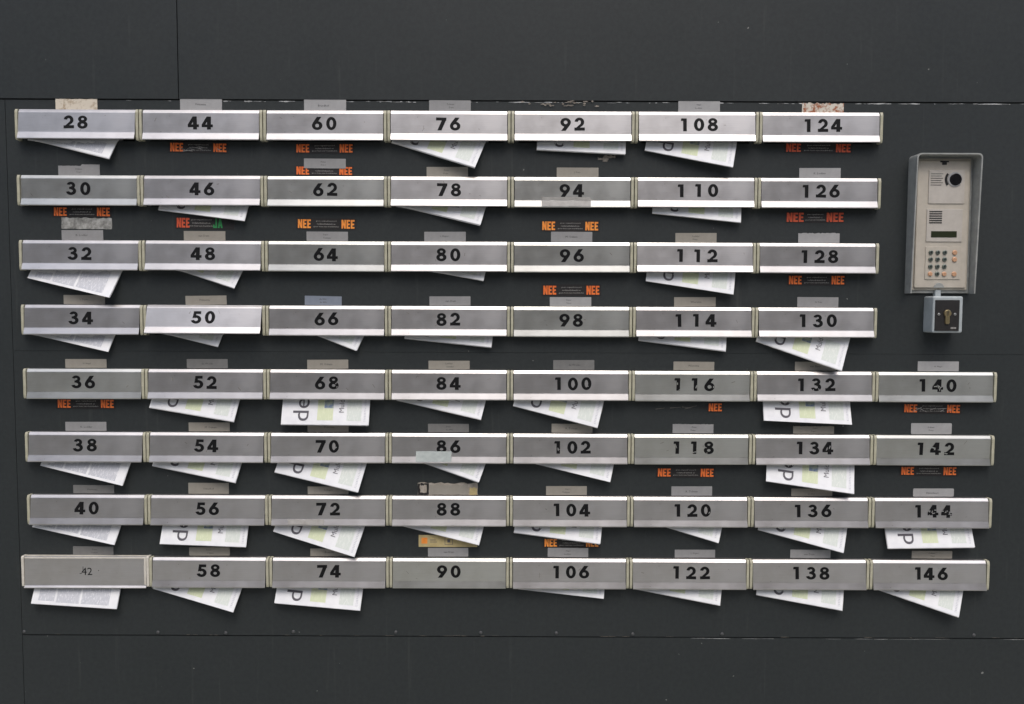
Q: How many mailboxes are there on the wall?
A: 60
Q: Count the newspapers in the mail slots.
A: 43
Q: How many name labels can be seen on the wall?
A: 56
